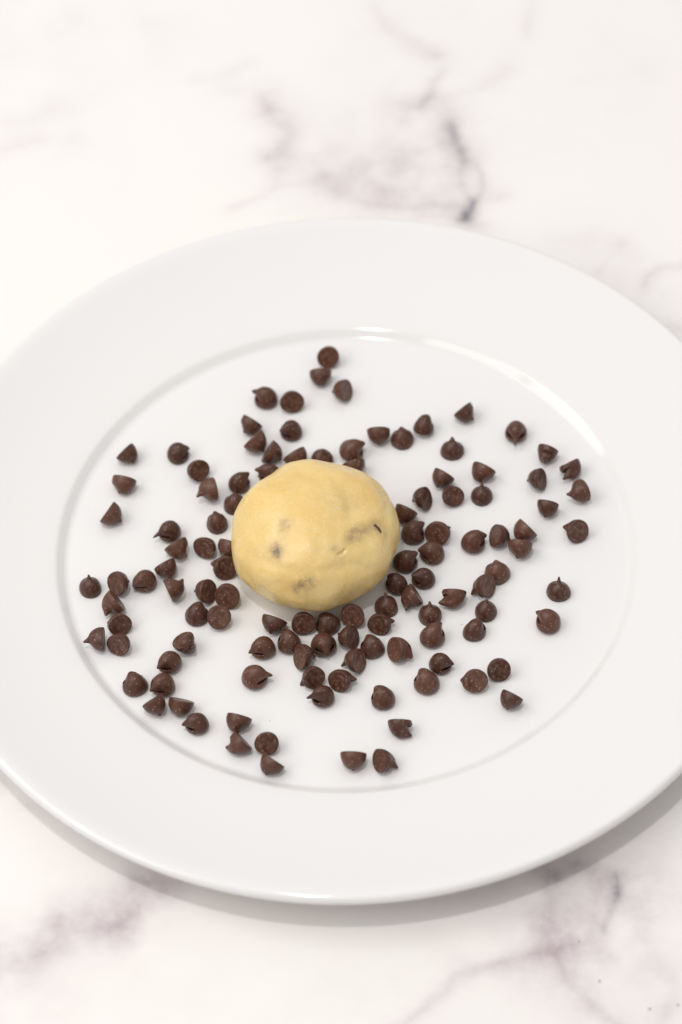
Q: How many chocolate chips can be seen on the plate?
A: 117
